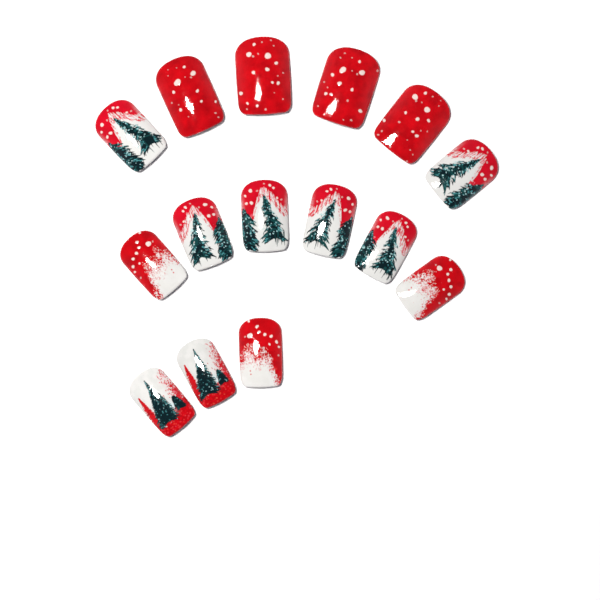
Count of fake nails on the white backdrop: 15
